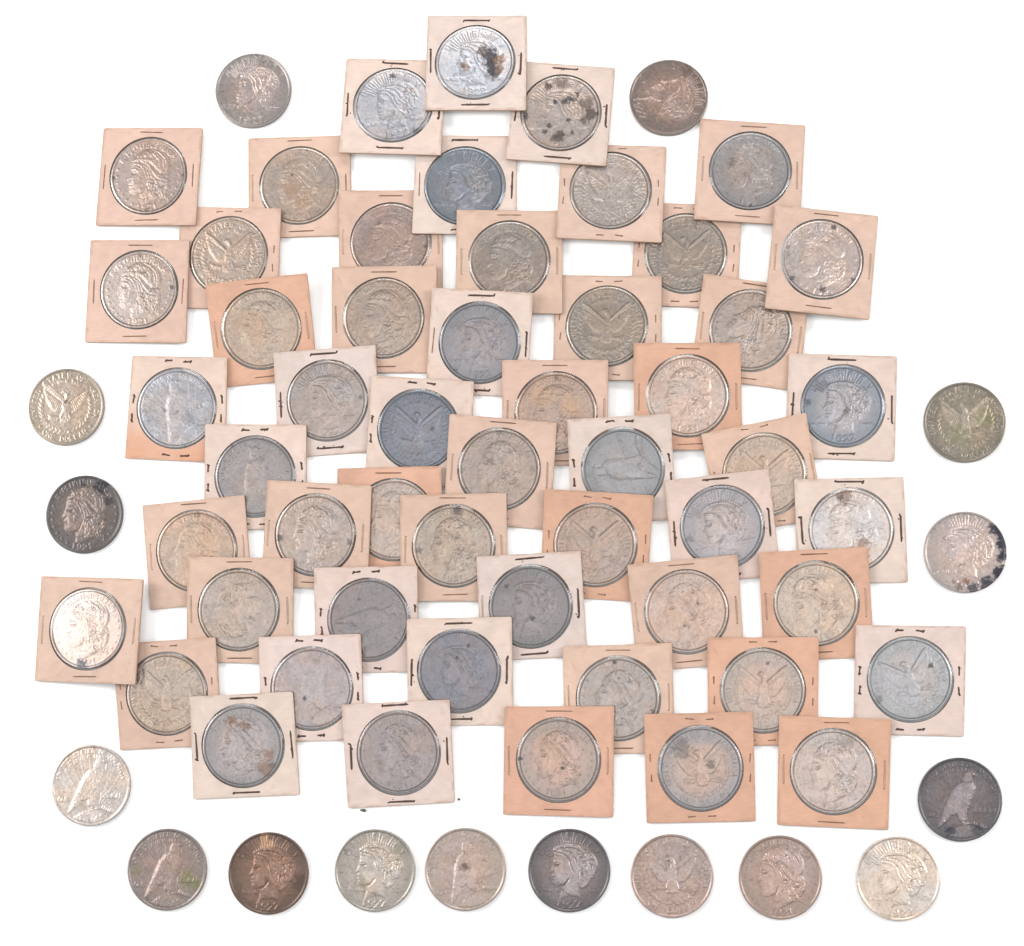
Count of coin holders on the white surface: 53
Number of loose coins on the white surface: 16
